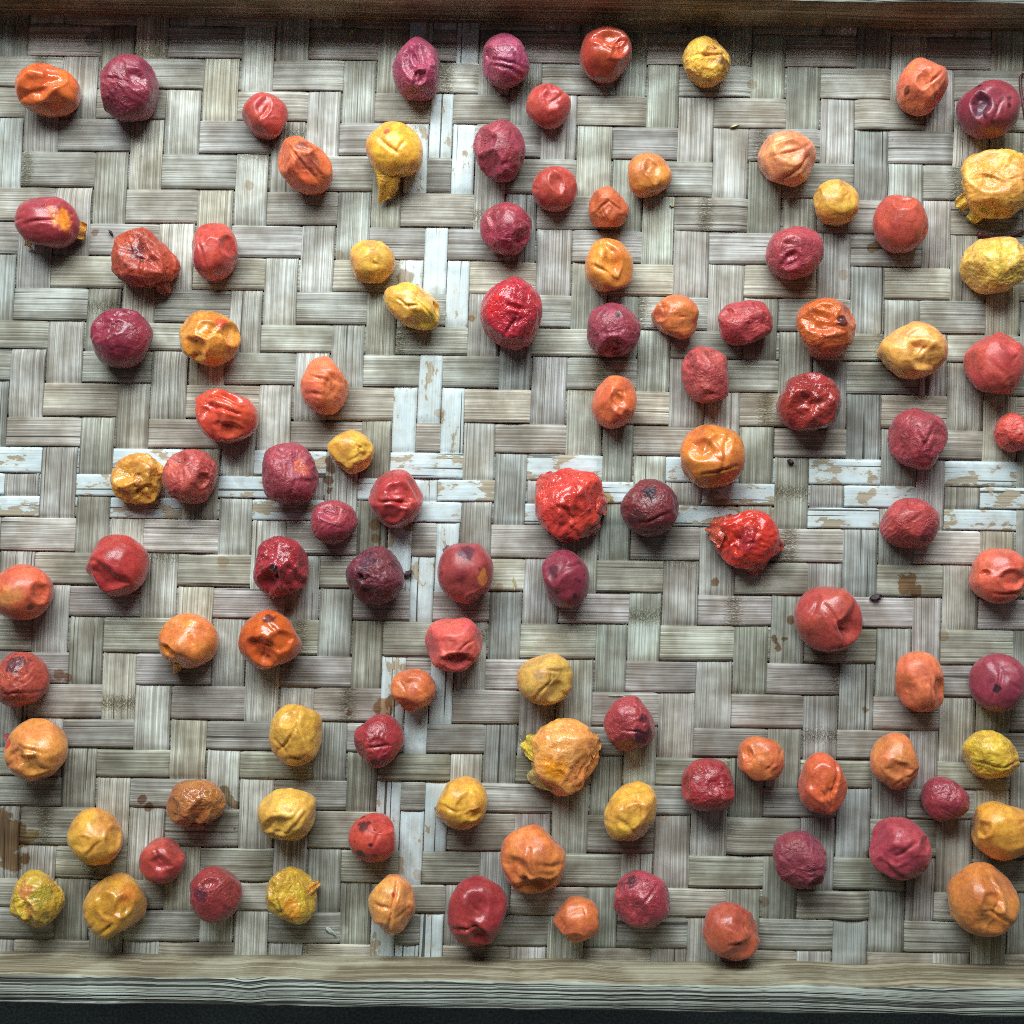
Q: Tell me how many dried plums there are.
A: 104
